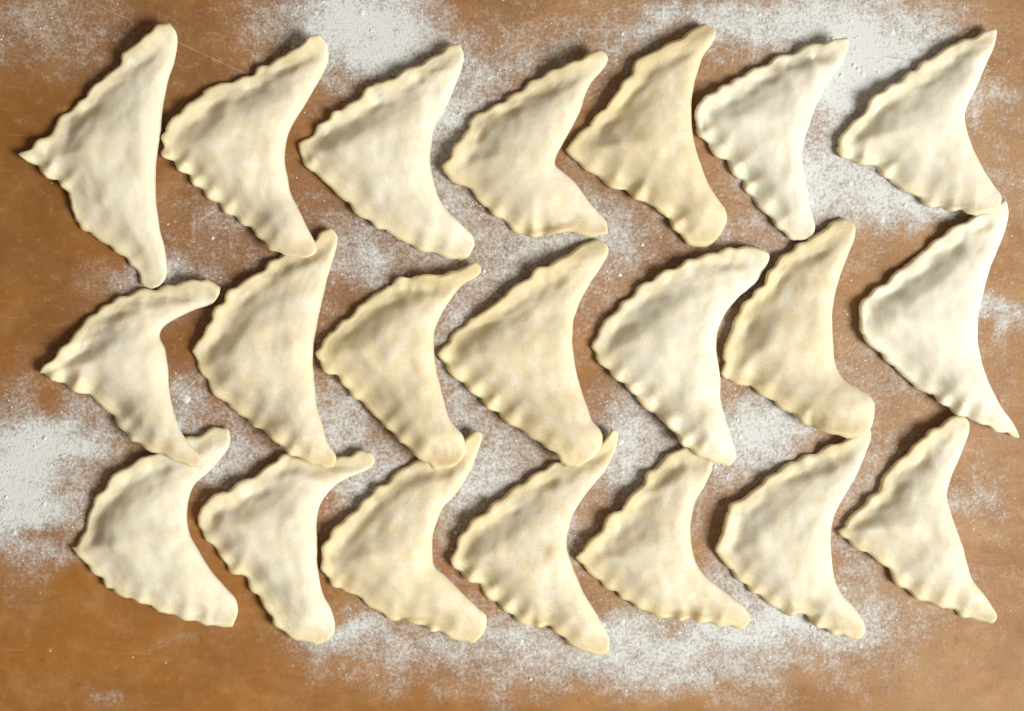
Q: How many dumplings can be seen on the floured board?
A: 21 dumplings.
